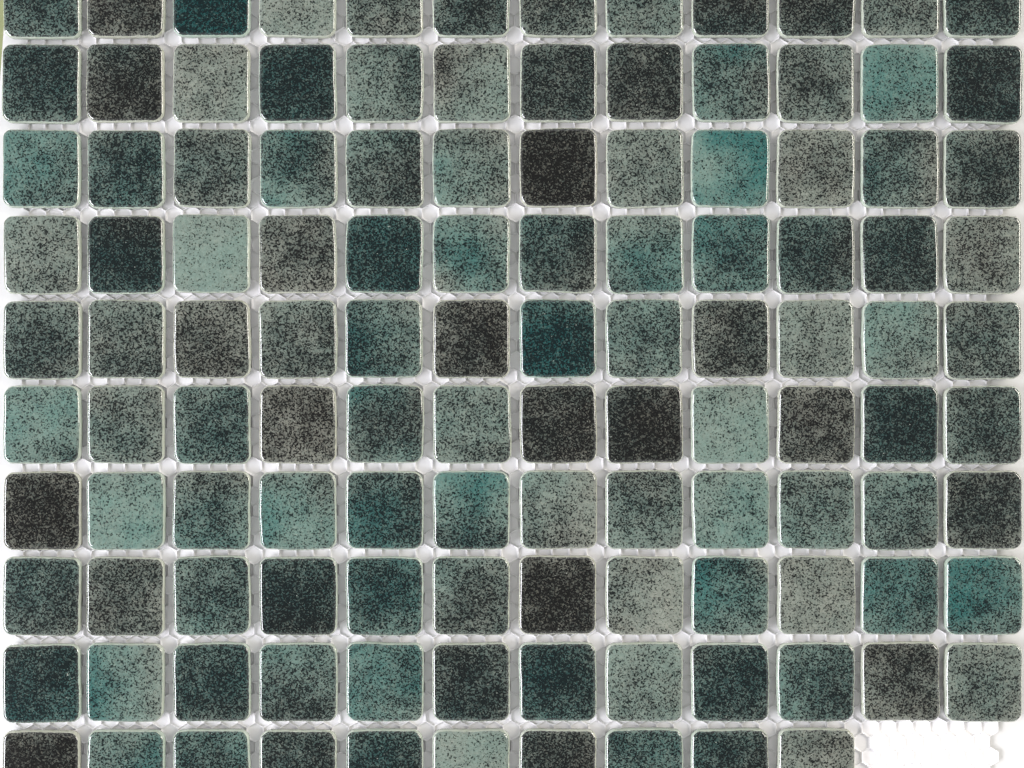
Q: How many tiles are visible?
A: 118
